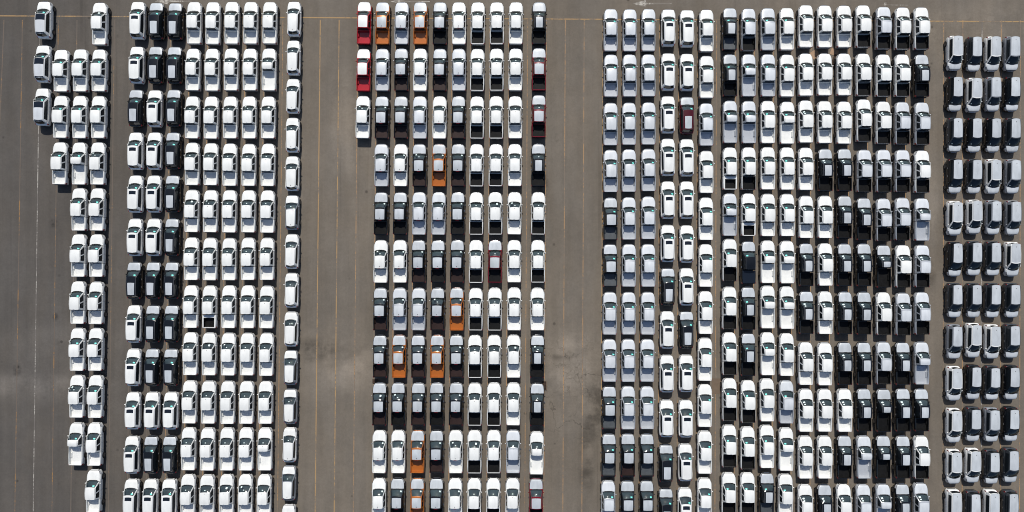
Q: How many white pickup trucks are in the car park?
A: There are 200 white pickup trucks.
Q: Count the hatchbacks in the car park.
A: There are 125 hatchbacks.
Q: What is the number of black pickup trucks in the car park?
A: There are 69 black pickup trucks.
